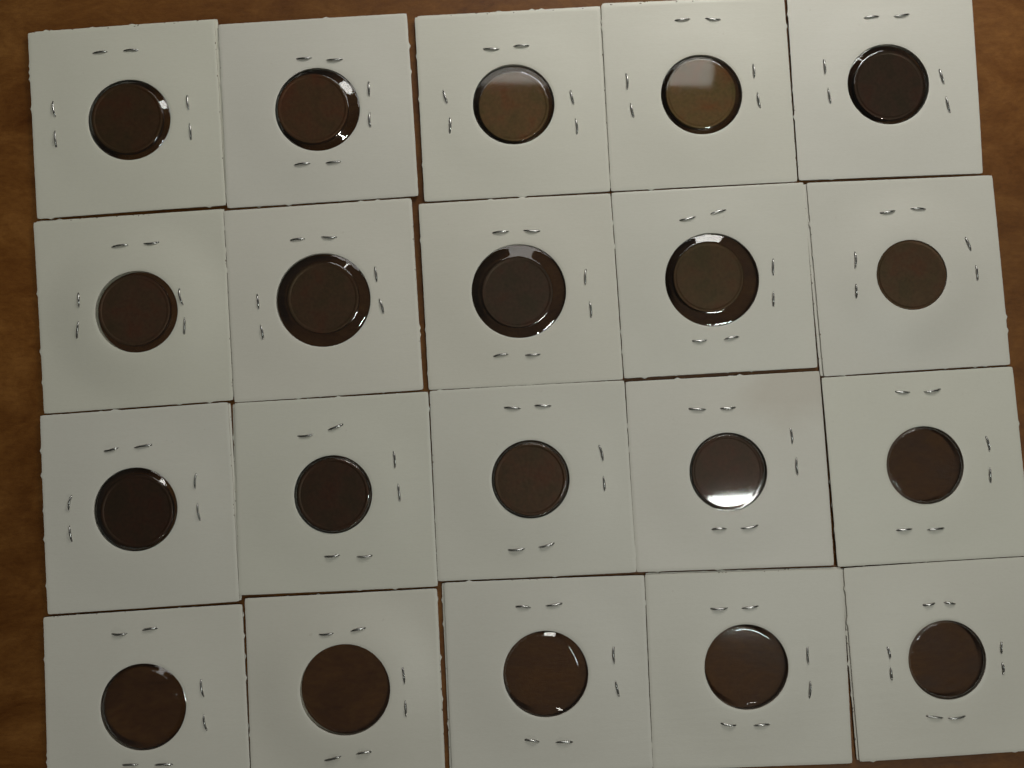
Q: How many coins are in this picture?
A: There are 14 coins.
